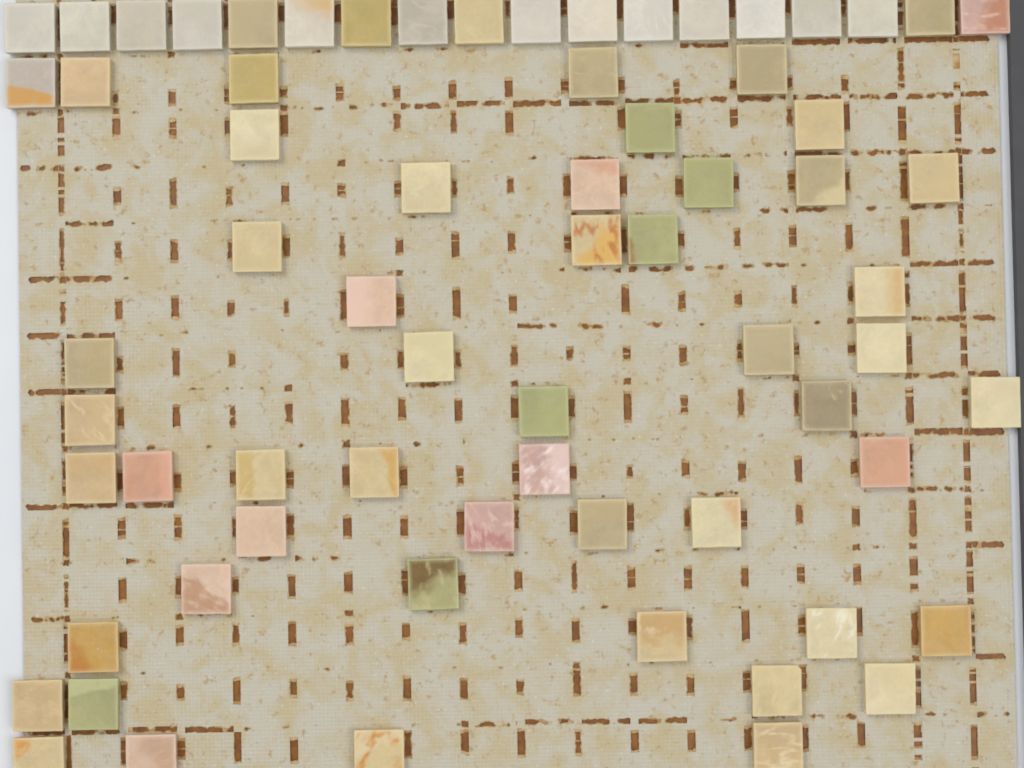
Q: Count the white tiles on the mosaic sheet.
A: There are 14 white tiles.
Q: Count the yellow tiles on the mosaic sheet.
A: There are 38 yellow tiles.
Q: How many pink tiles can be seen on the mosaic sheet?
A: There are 10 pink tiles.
